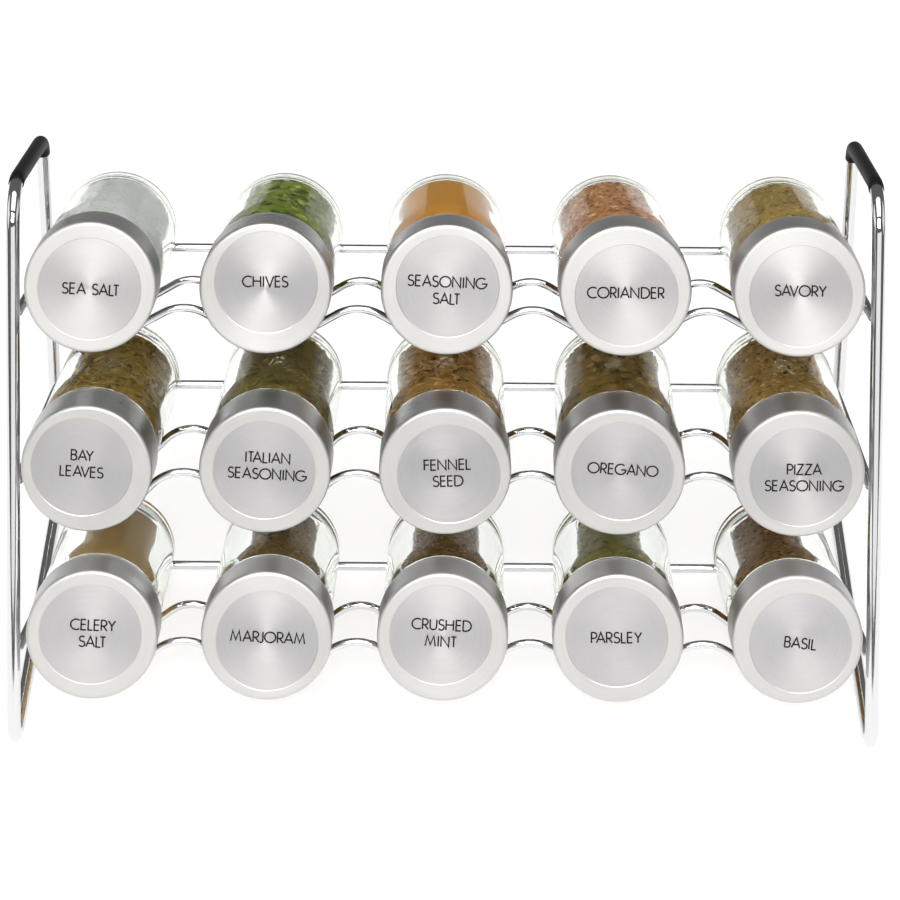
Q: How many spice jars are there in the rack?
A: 15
